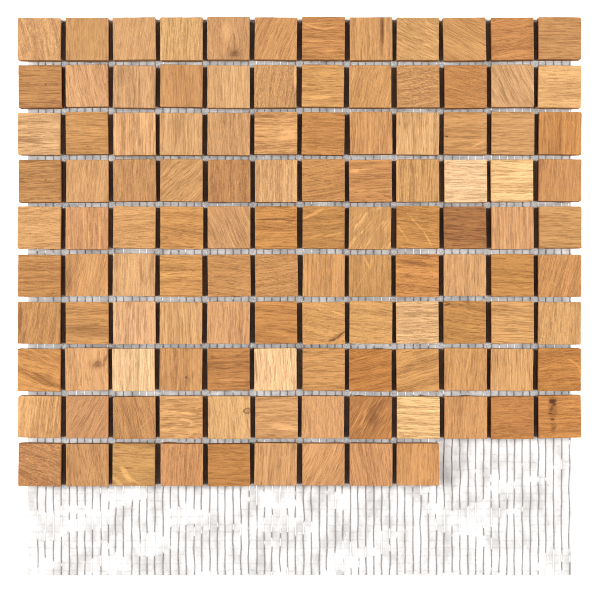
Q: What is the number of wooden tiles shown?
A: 117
